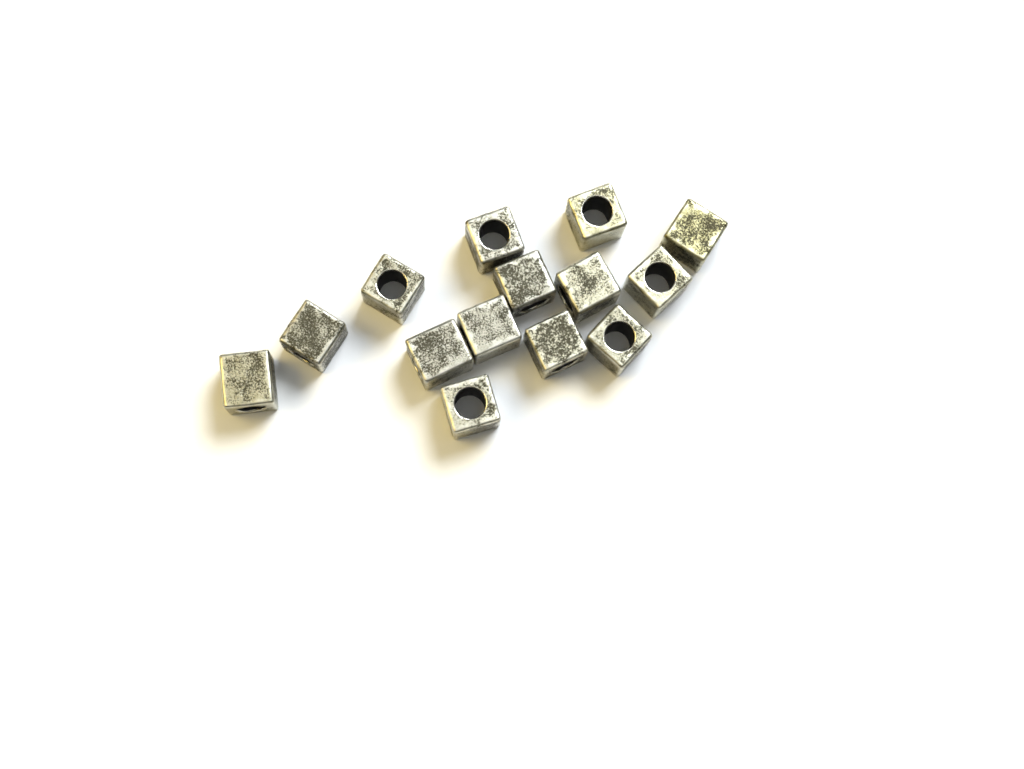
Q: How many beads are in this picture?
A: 14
